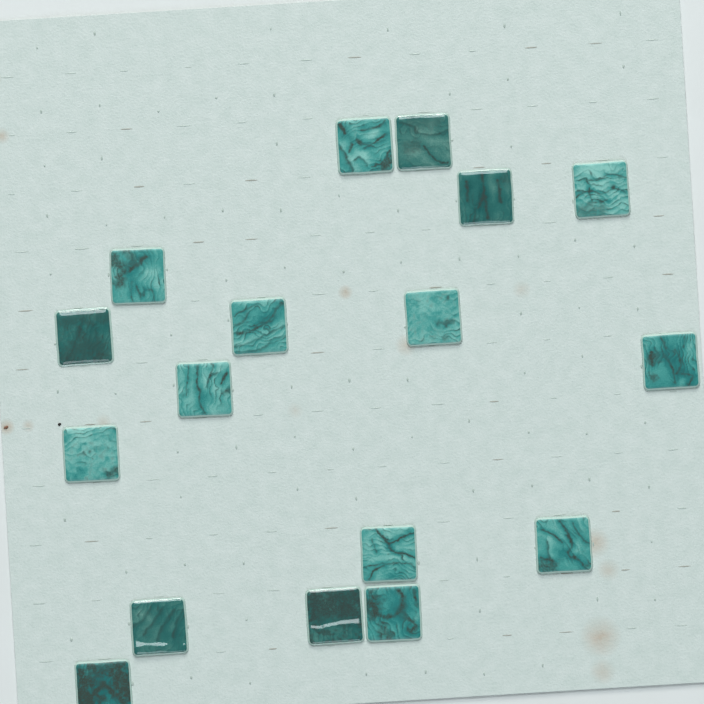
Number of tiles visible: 17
